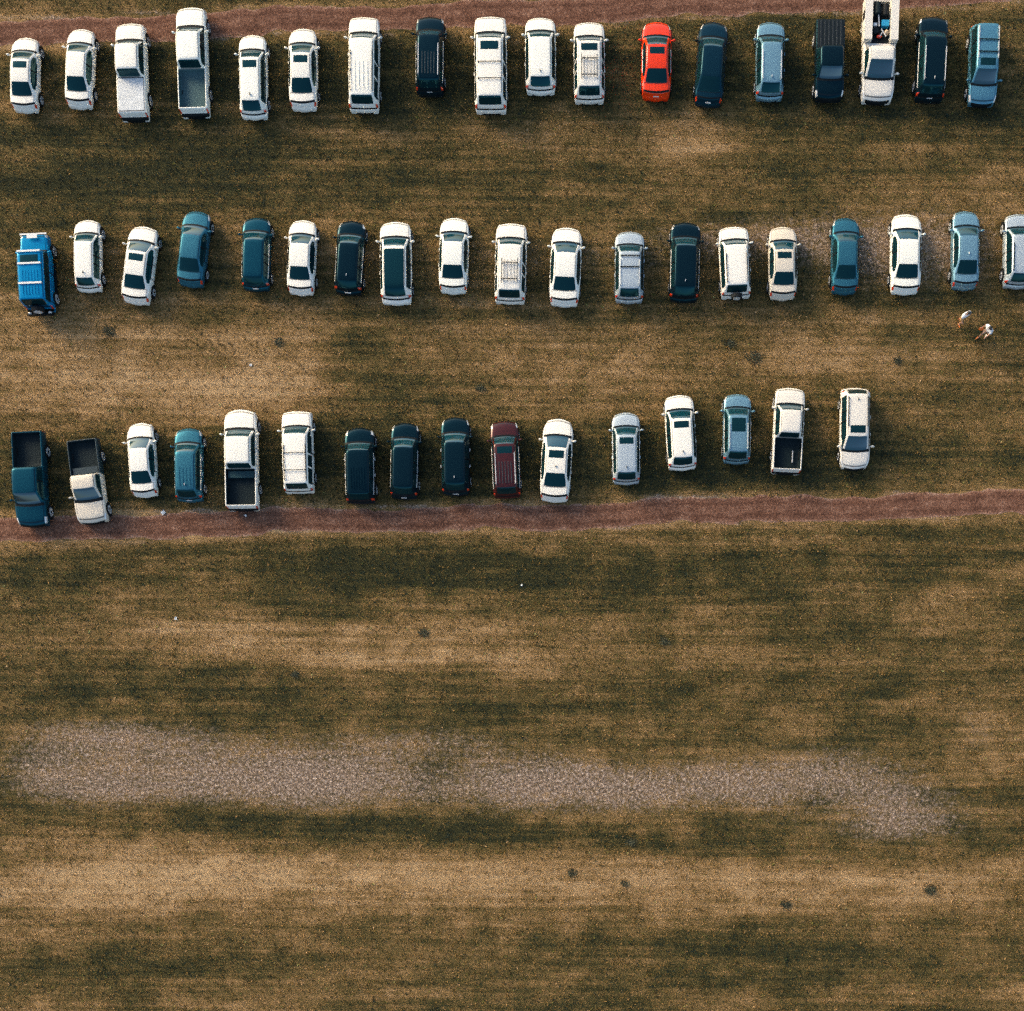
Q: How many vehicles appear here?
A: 53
